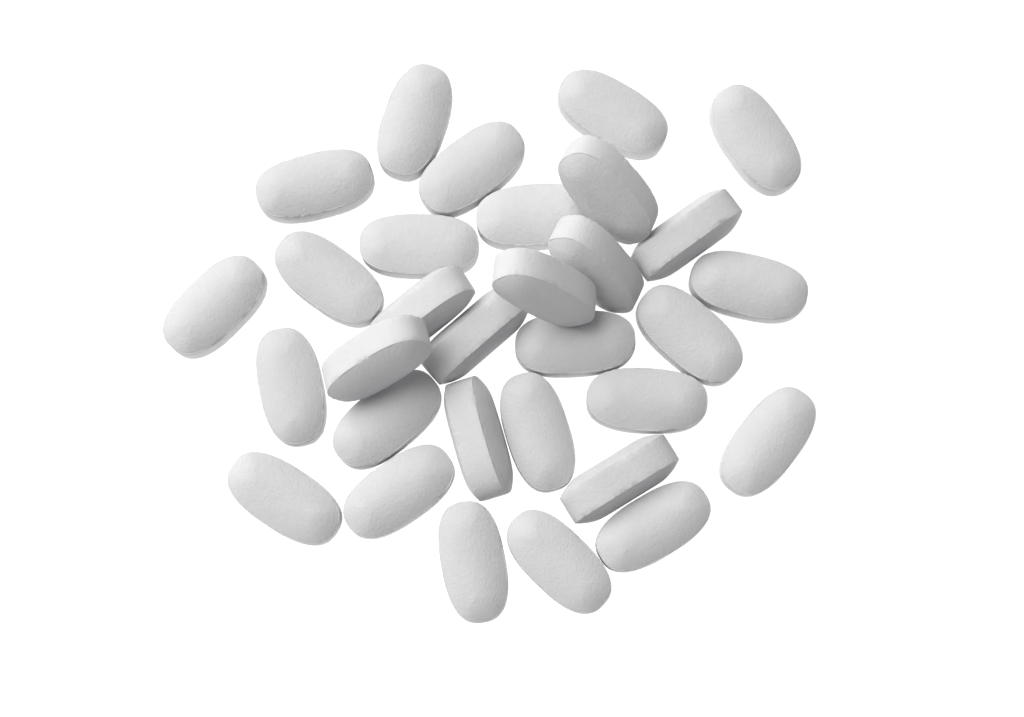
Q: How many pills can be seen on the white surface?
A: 31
